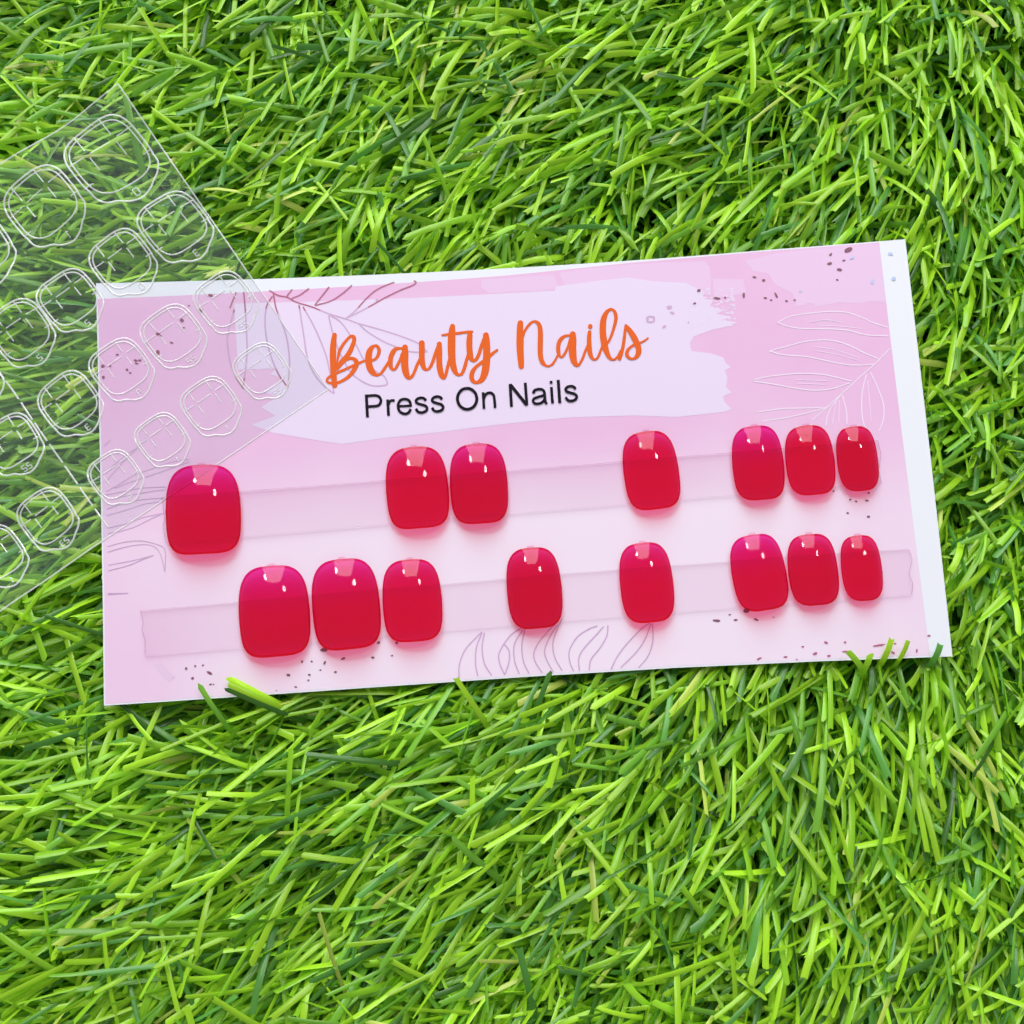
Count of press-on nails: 15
